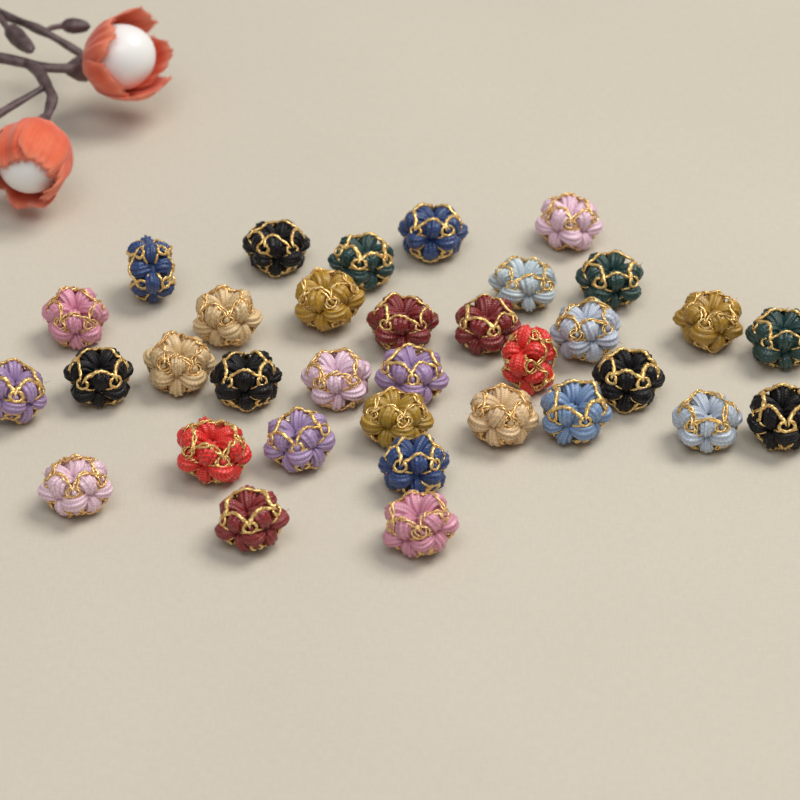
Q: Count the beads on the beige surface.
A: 34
